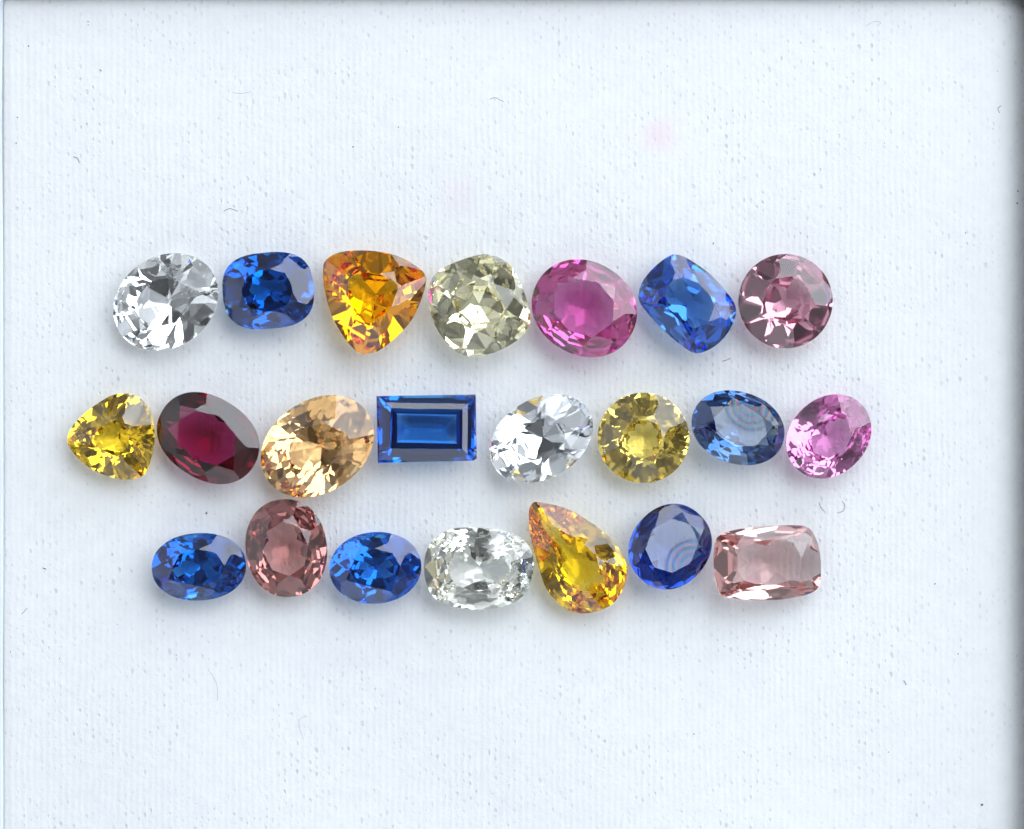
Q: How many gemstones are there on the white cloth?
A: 22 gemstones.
